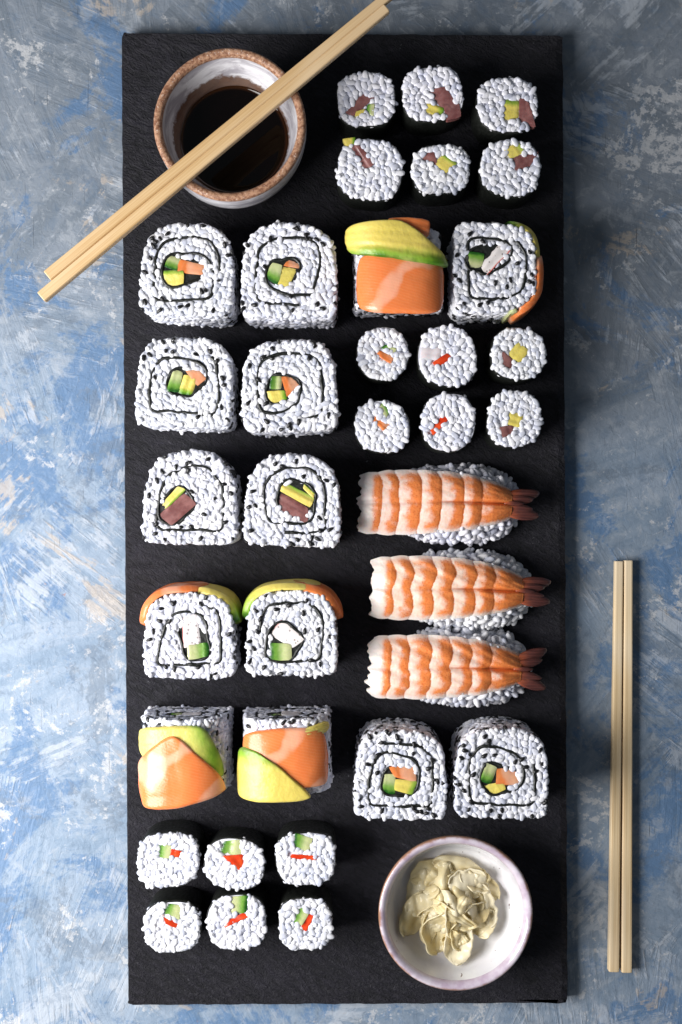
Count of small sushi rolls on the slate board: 18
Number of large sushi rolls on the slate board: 14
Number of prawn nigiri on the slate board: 3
